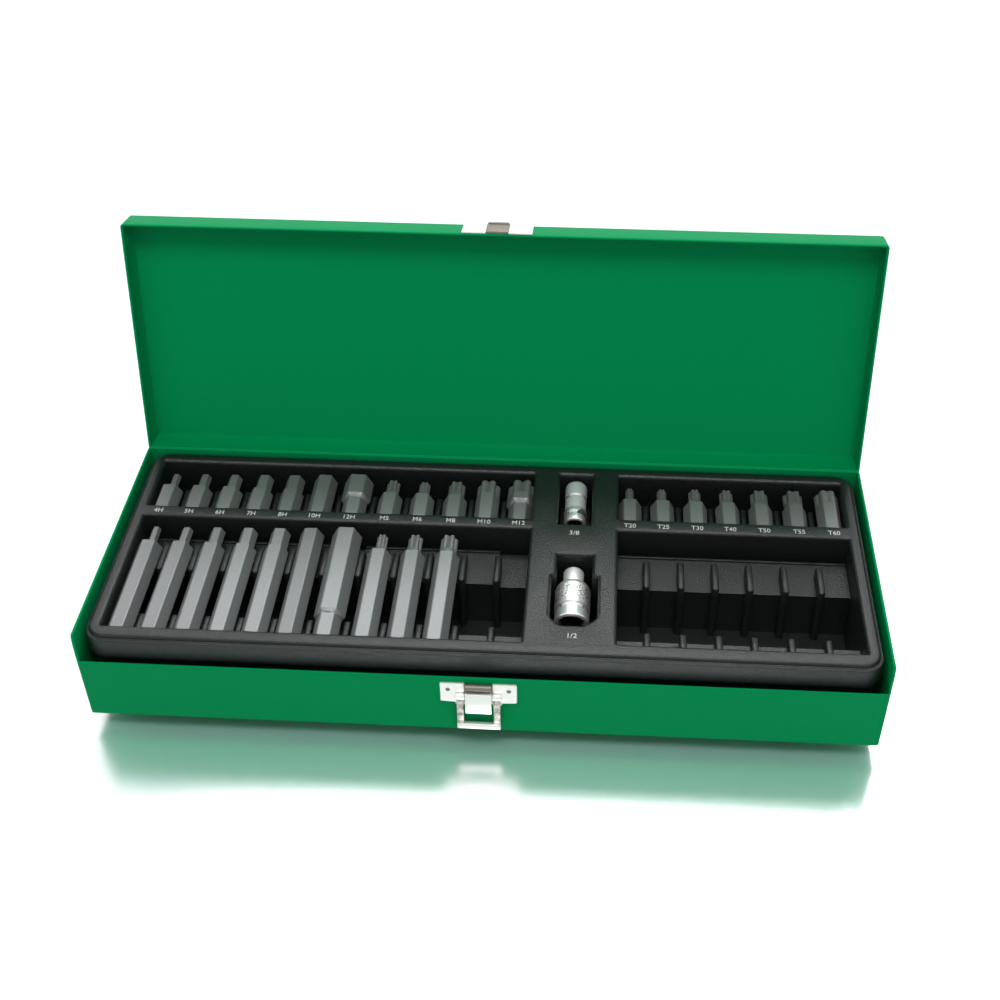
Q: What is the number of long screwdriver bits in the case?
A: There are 10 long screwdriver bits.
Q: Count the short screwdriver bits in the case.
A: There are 19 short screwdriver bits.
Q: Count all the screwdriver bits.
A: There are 29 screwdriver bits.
